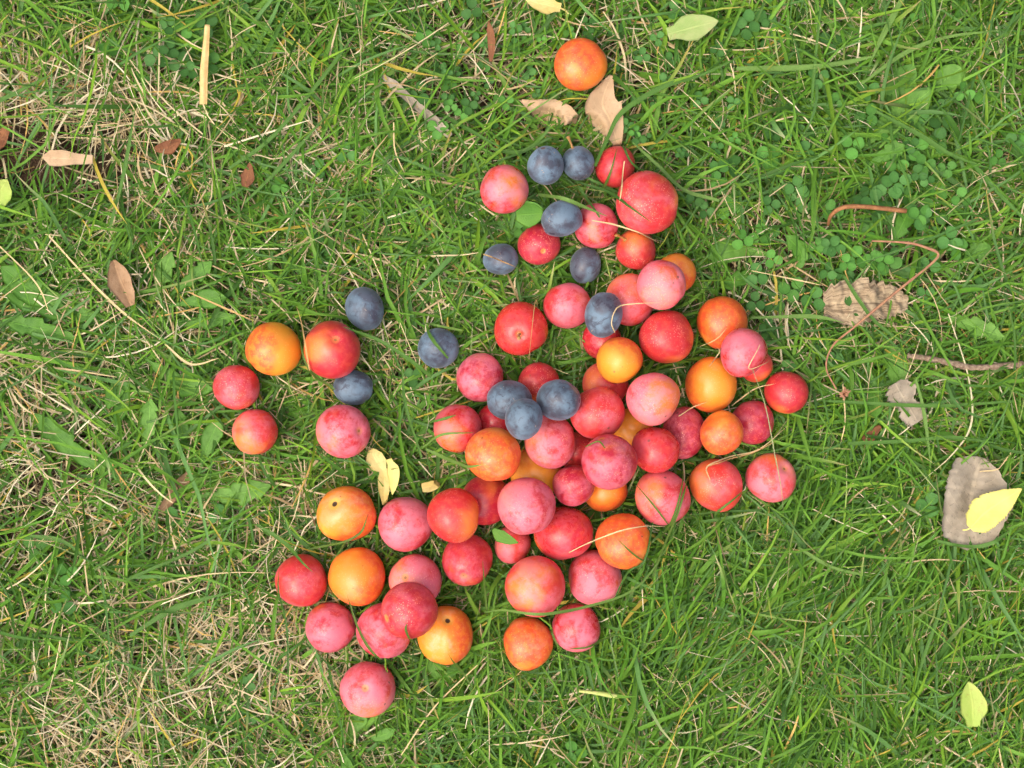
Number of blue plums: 12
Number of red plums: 52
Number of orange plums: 16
